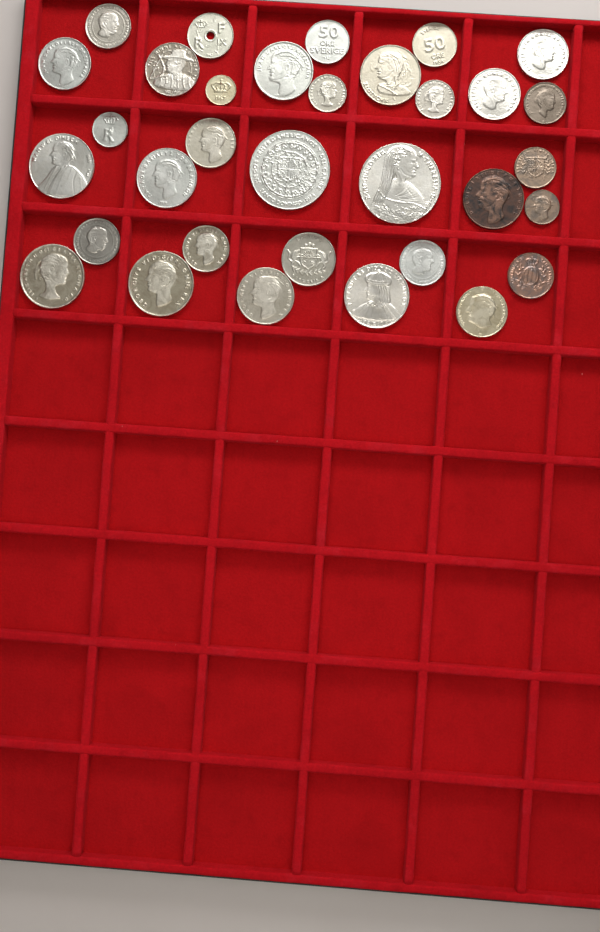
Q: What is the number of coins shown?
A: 33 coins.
